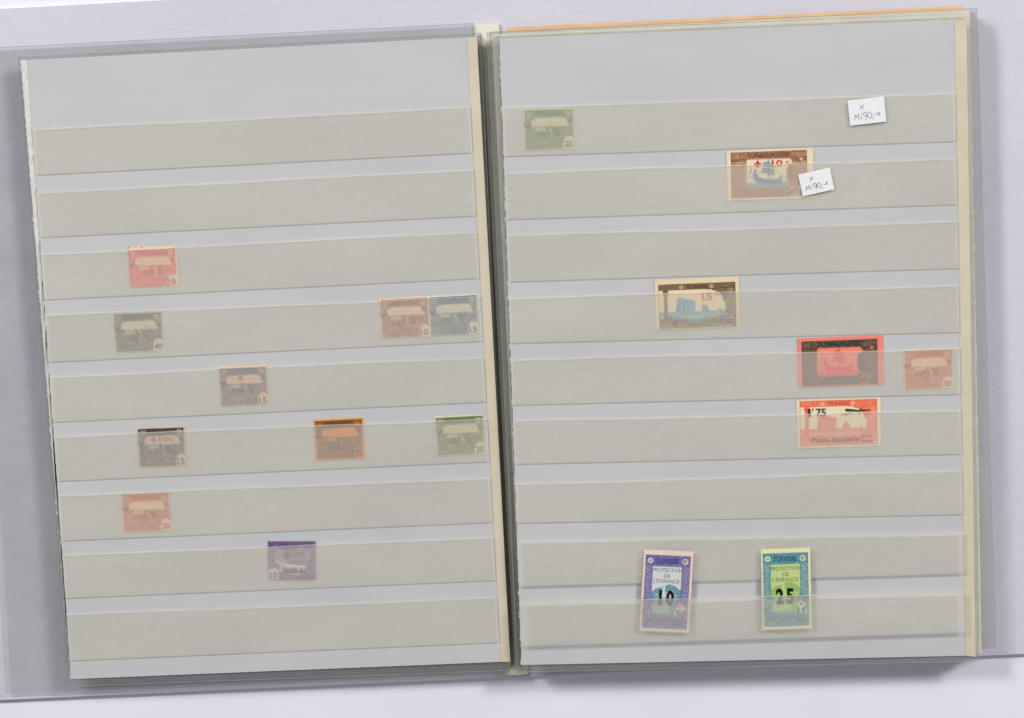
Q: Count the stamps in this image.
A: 18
